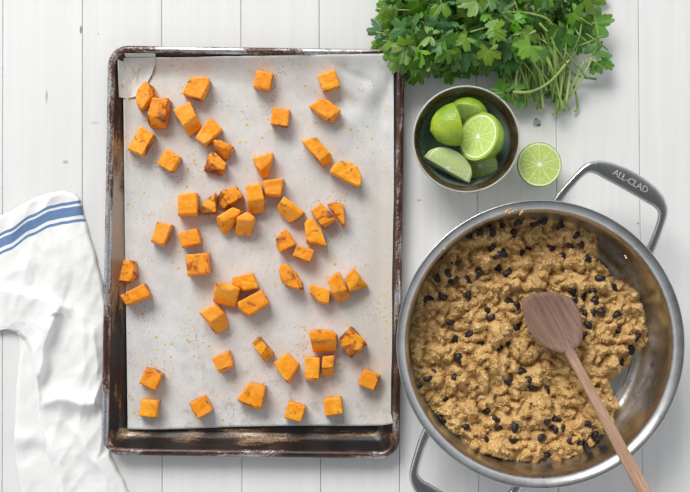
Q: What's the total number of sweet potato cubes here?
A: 56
